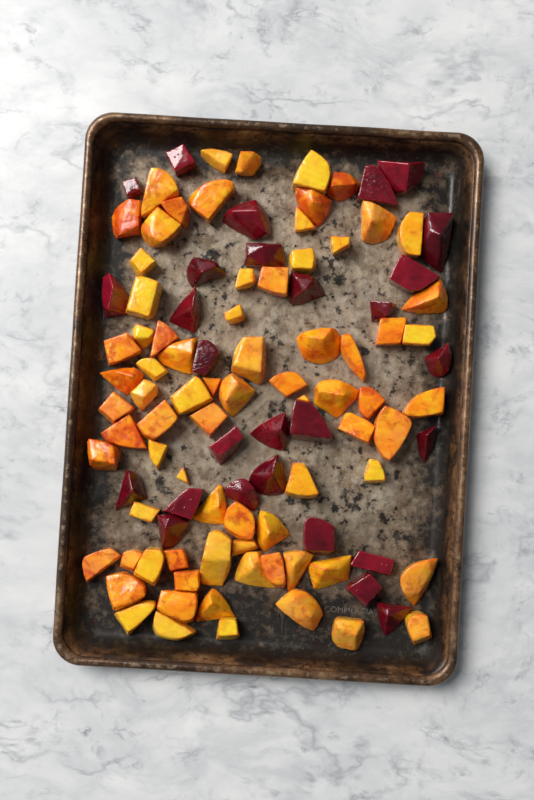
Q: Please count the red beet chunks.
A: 28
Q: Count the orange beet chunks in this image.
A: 77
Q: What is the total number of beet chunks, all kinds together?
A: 105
